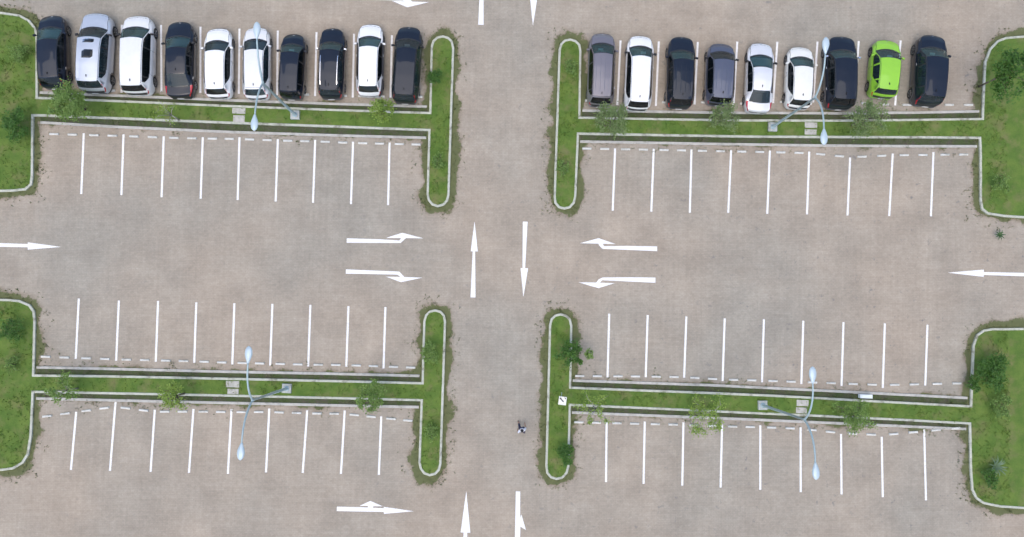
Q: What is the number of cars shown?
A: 19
